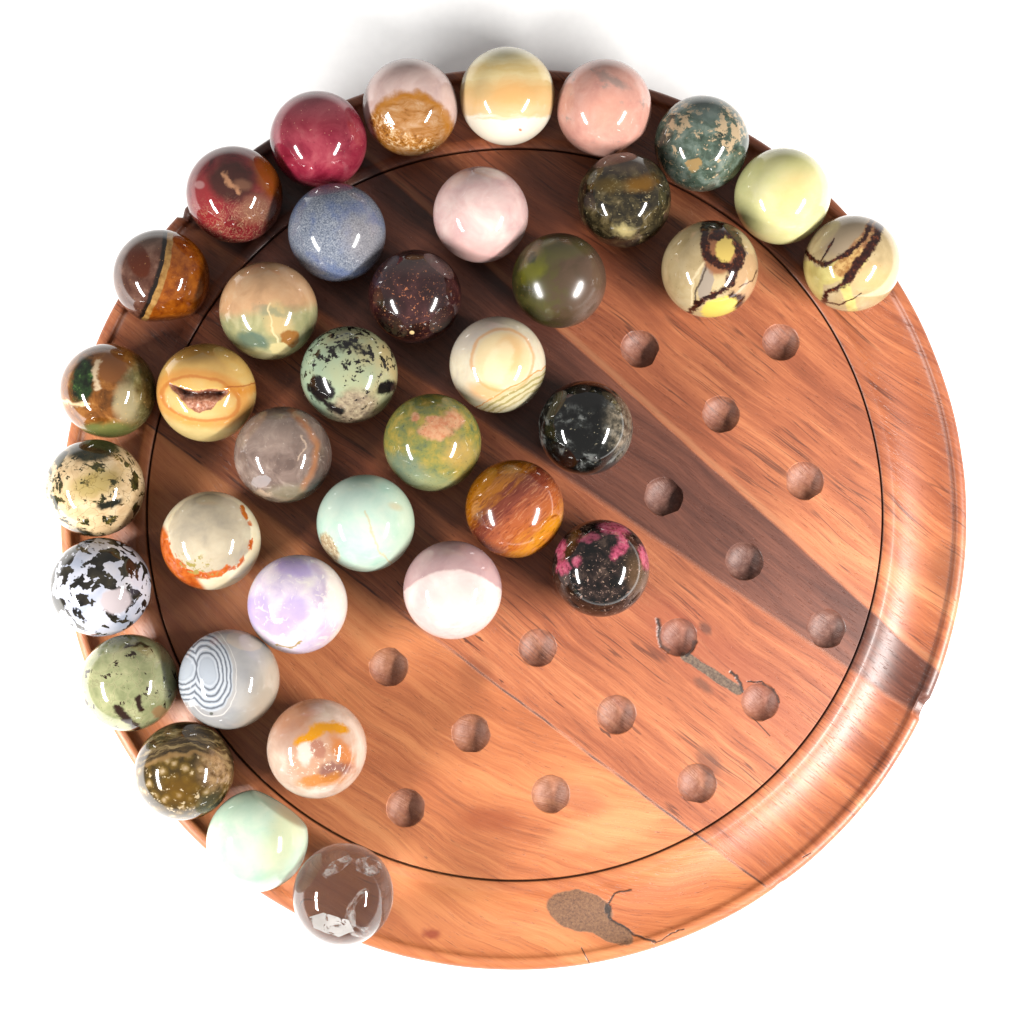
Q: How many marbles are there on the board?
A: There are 37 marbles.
